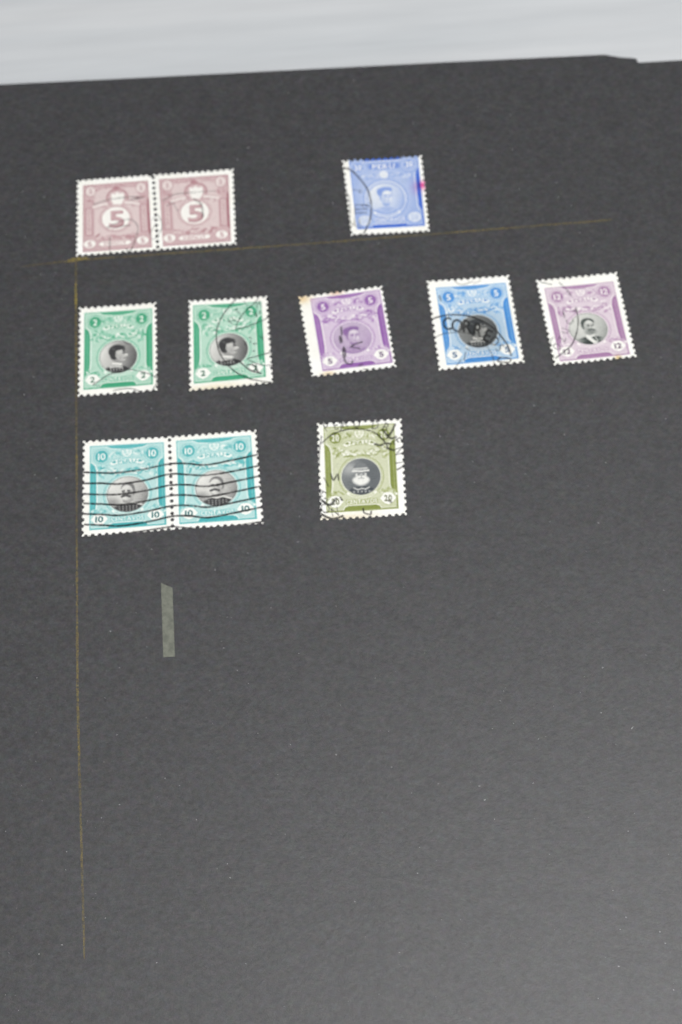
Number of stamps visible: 11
